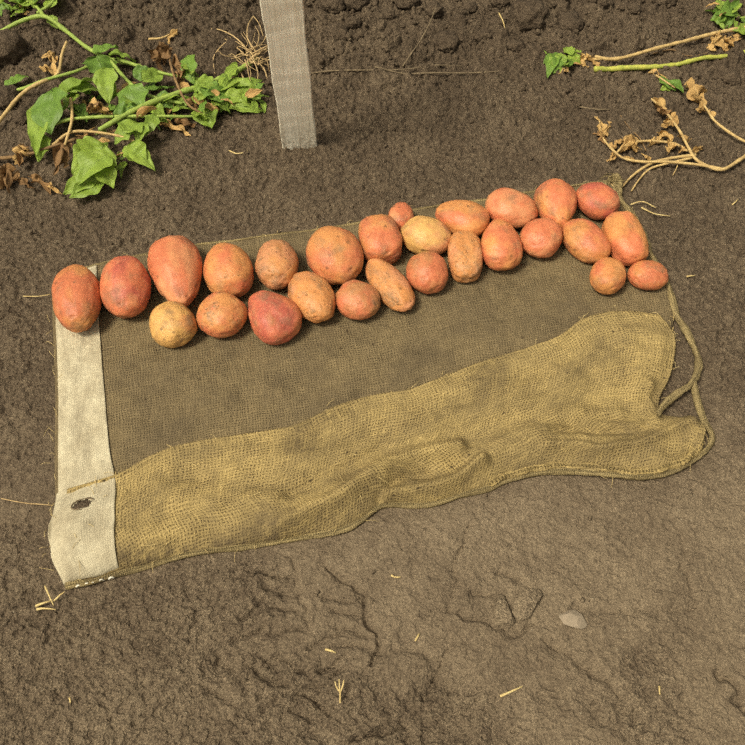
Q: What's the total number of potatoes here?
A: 27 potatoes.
